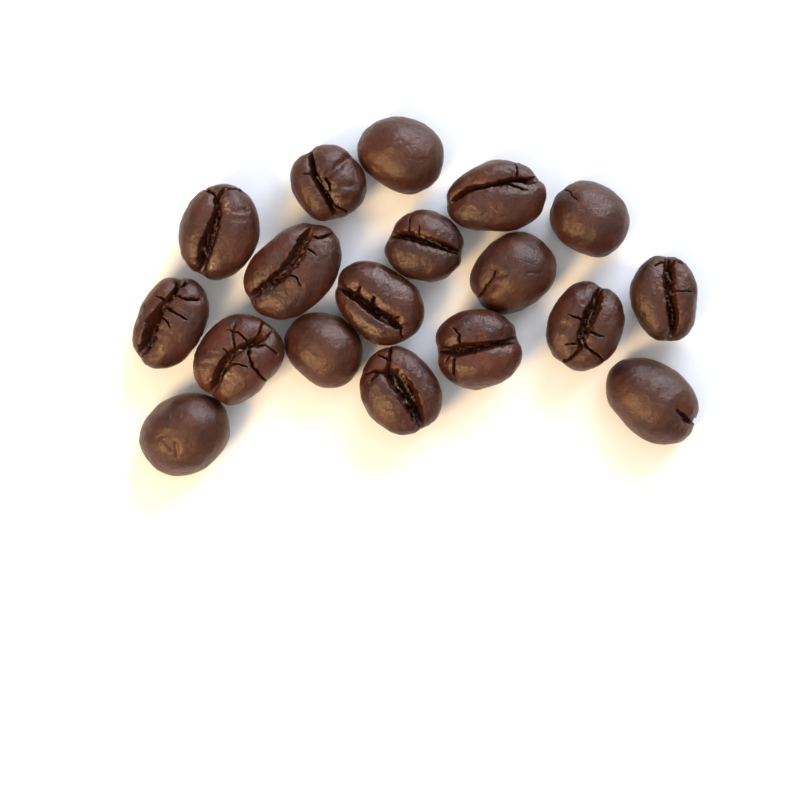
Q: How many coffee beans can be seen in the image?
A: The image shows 18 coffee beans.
